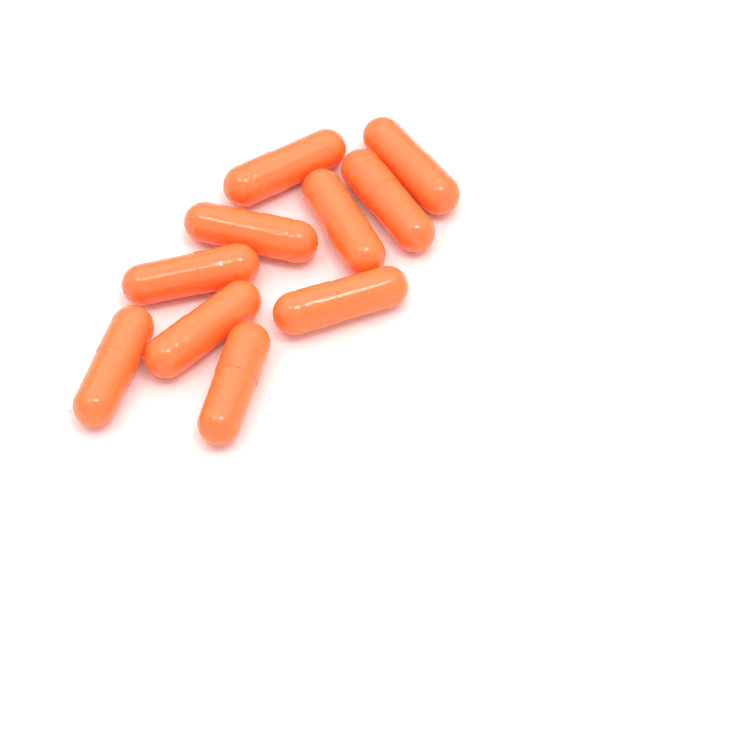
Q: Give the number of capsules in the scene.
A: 10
